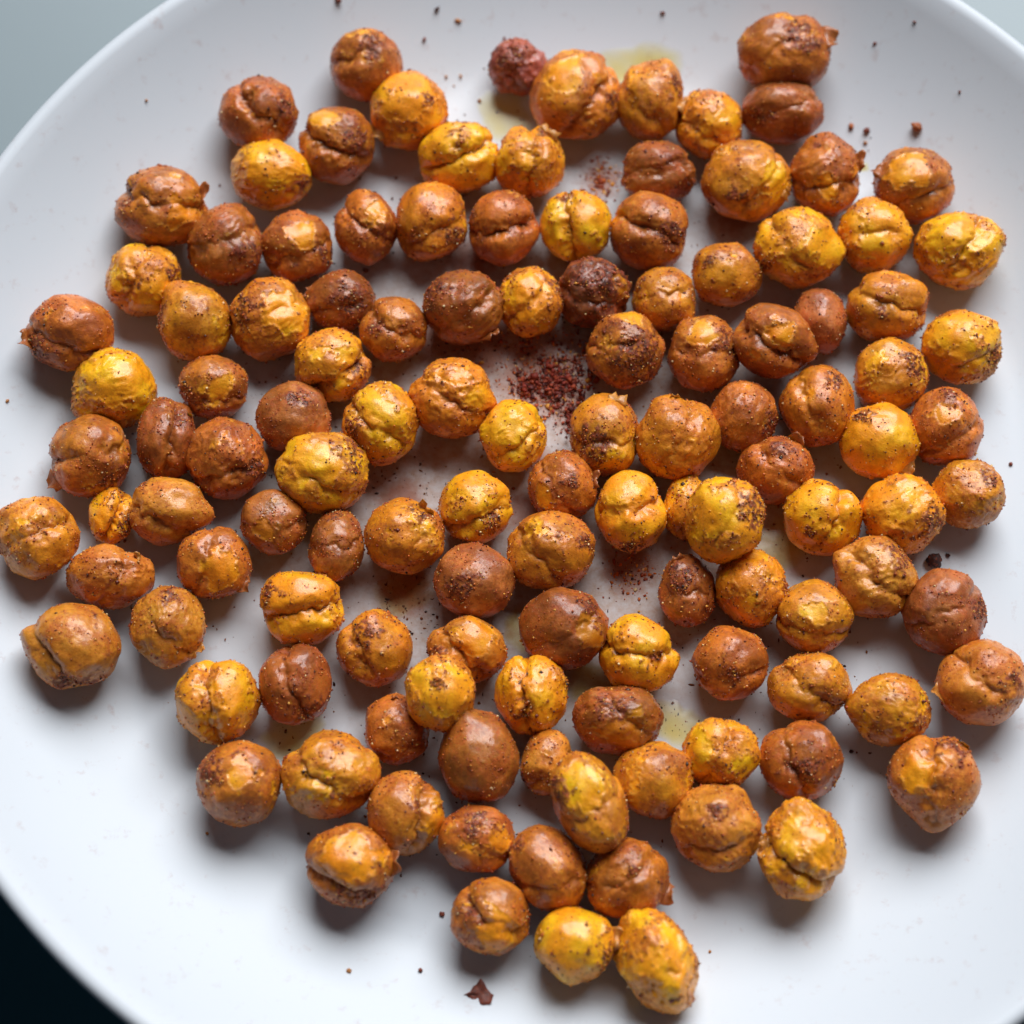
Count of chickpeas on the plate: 123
